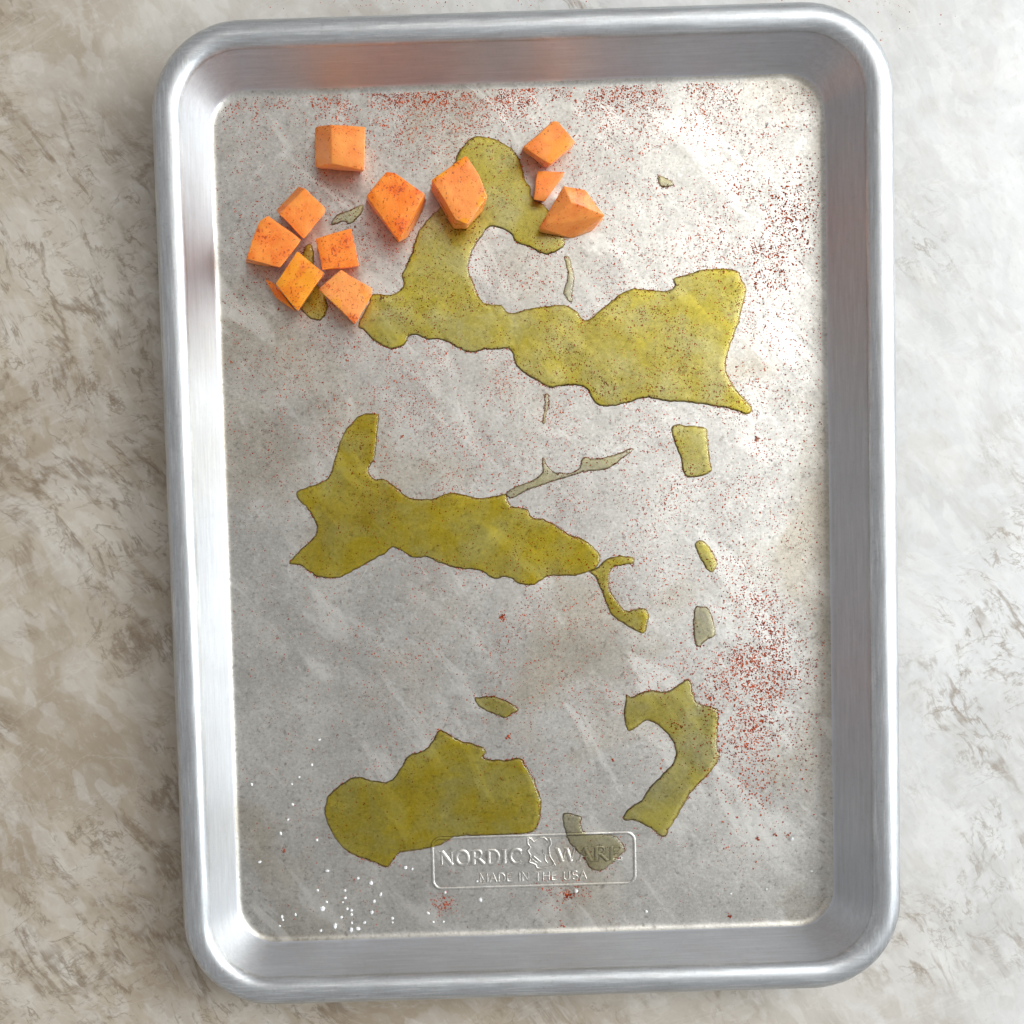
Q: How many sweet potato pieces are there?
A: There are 12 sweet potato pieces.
